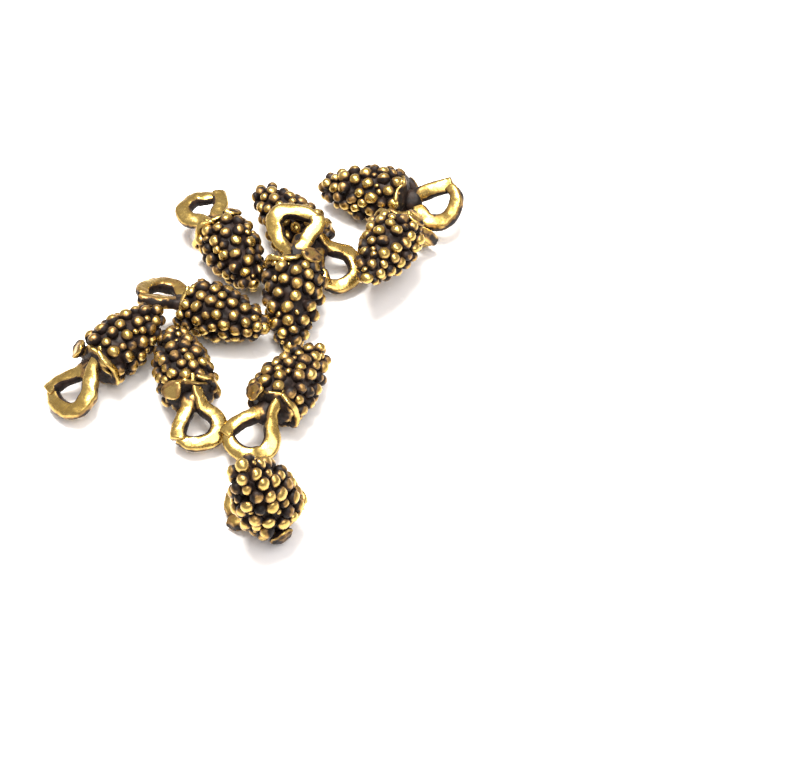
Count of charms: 10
